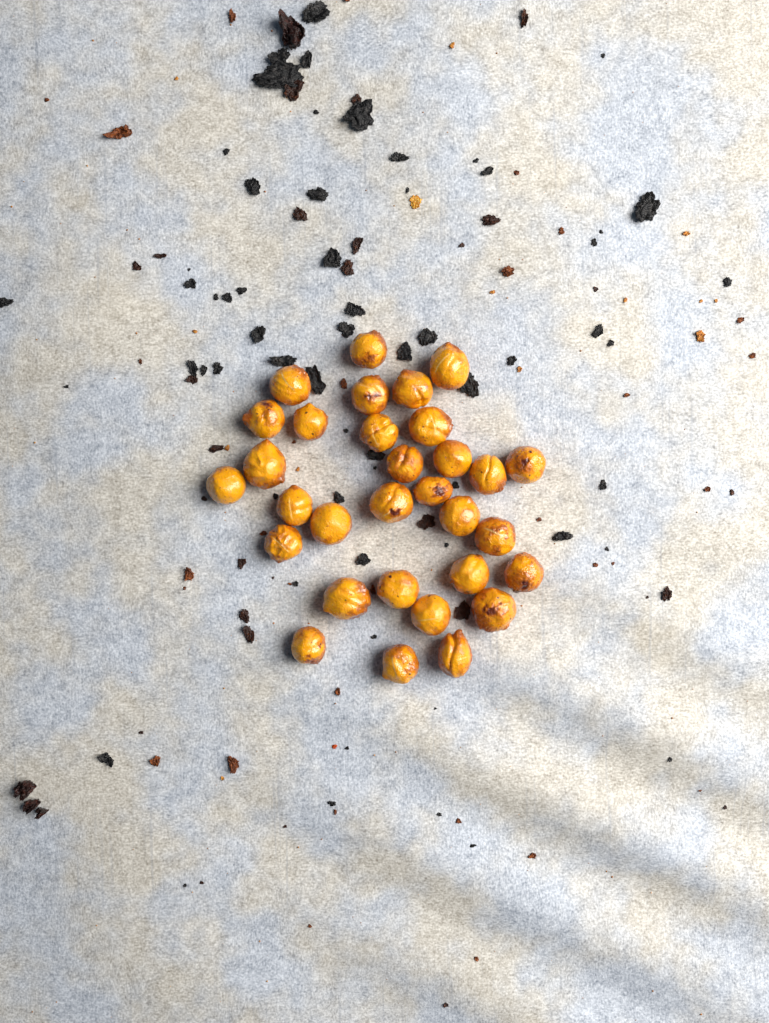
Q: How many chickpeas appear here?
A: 31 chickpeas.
